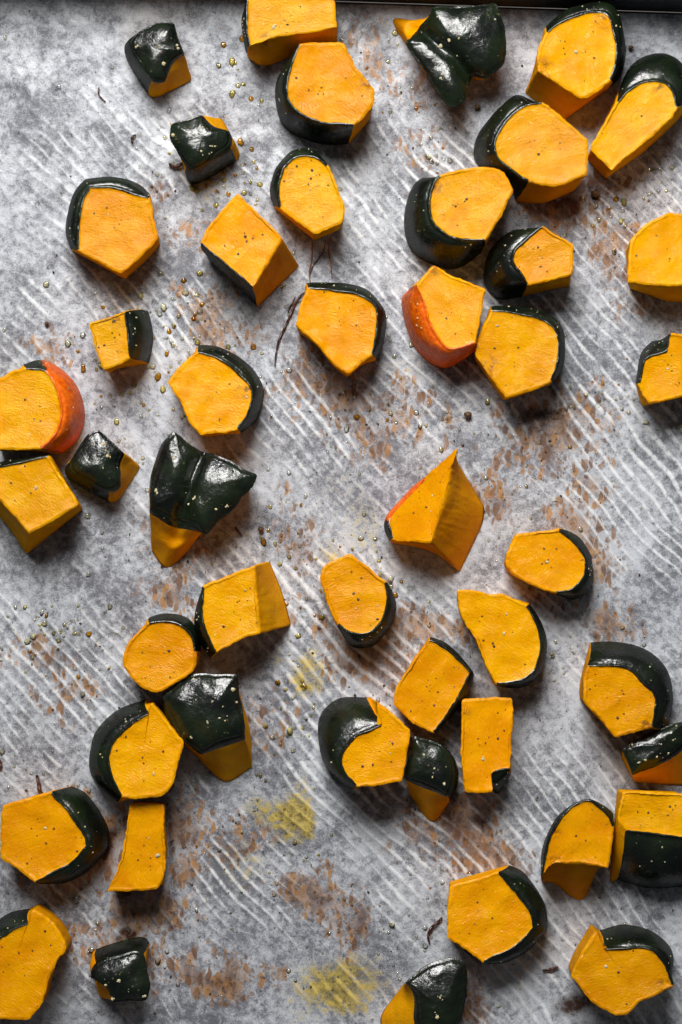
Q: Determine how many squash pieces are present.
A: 47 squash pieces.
